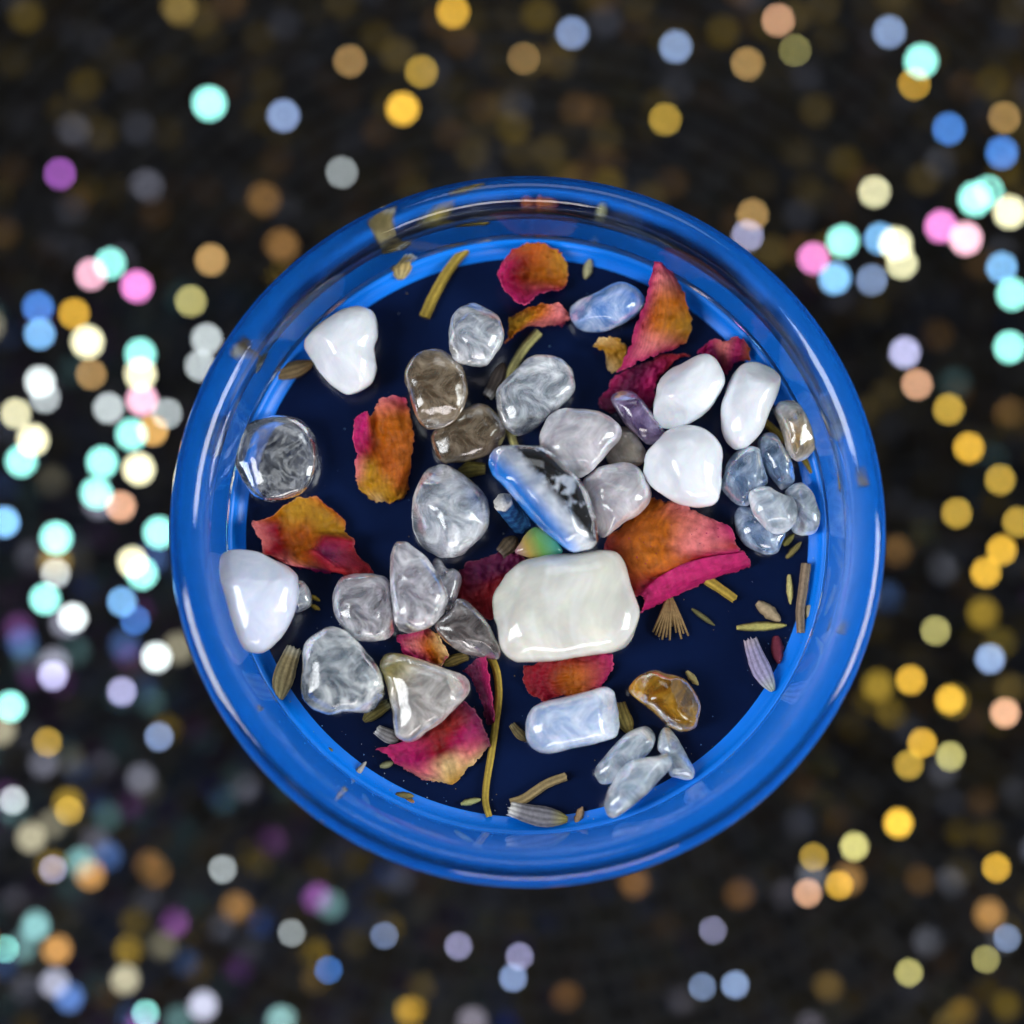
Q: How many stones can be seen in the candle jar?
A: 37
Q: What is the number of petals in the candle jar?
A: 14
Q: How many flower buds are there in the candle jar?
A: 13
